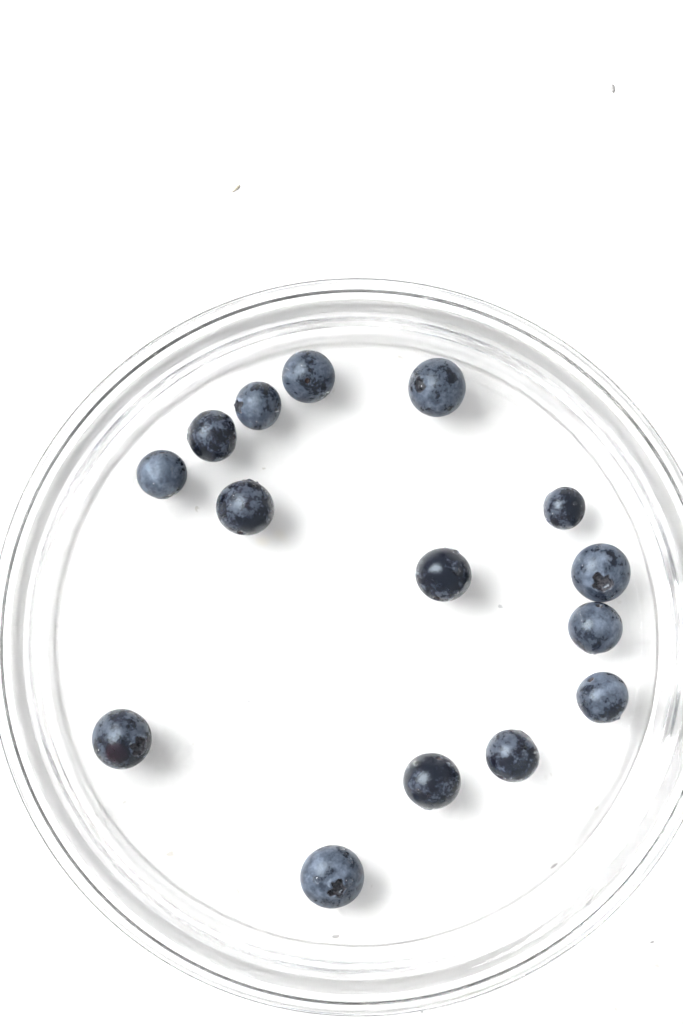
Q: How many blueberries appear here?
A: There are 15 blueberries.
